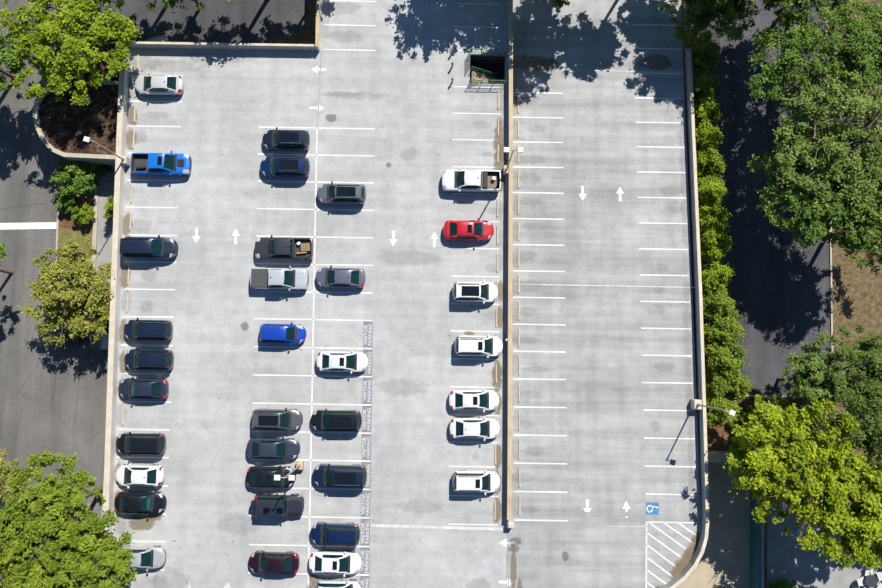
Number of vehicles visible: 35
